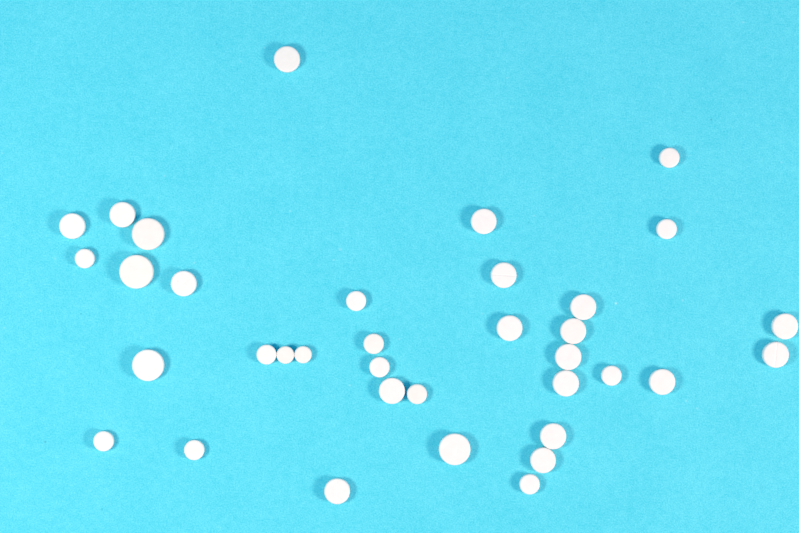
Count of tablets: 36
